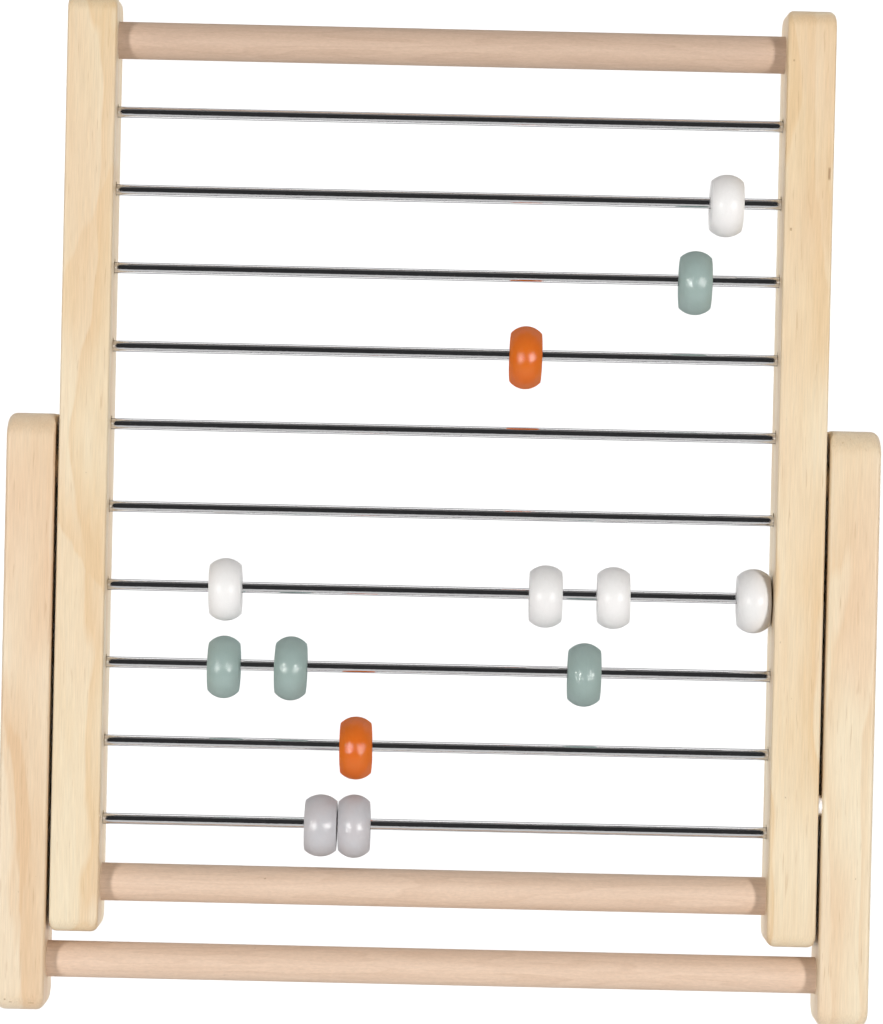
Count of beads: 13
